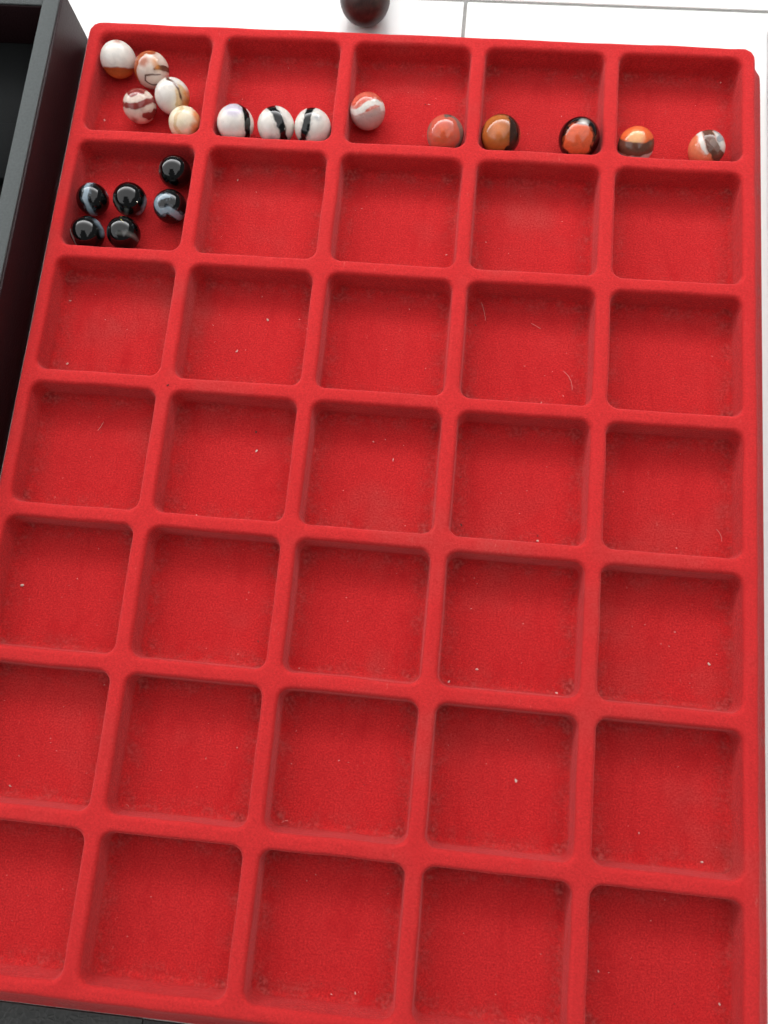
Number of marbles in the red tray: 20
